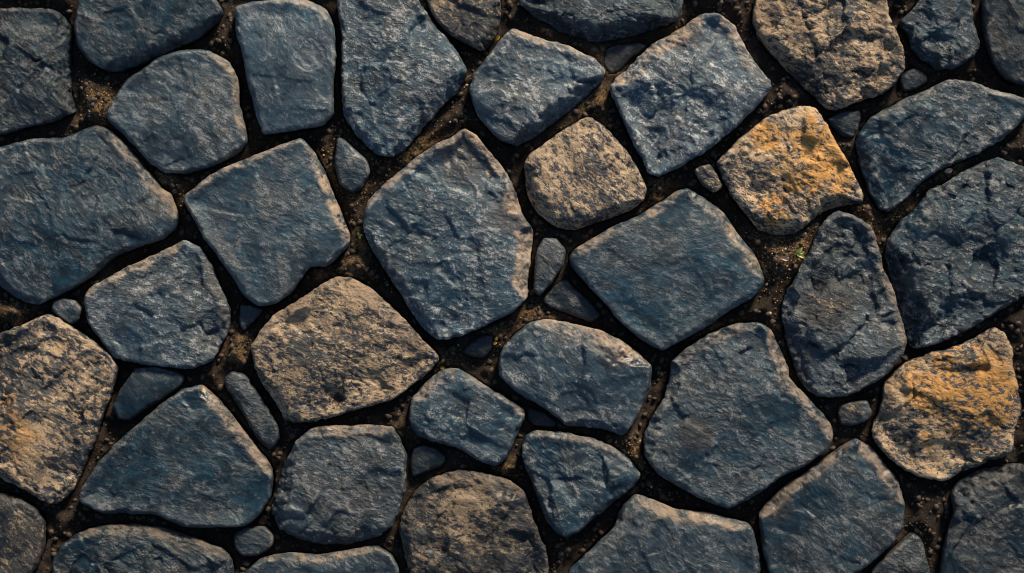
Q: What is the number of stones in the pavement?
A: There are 55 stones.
